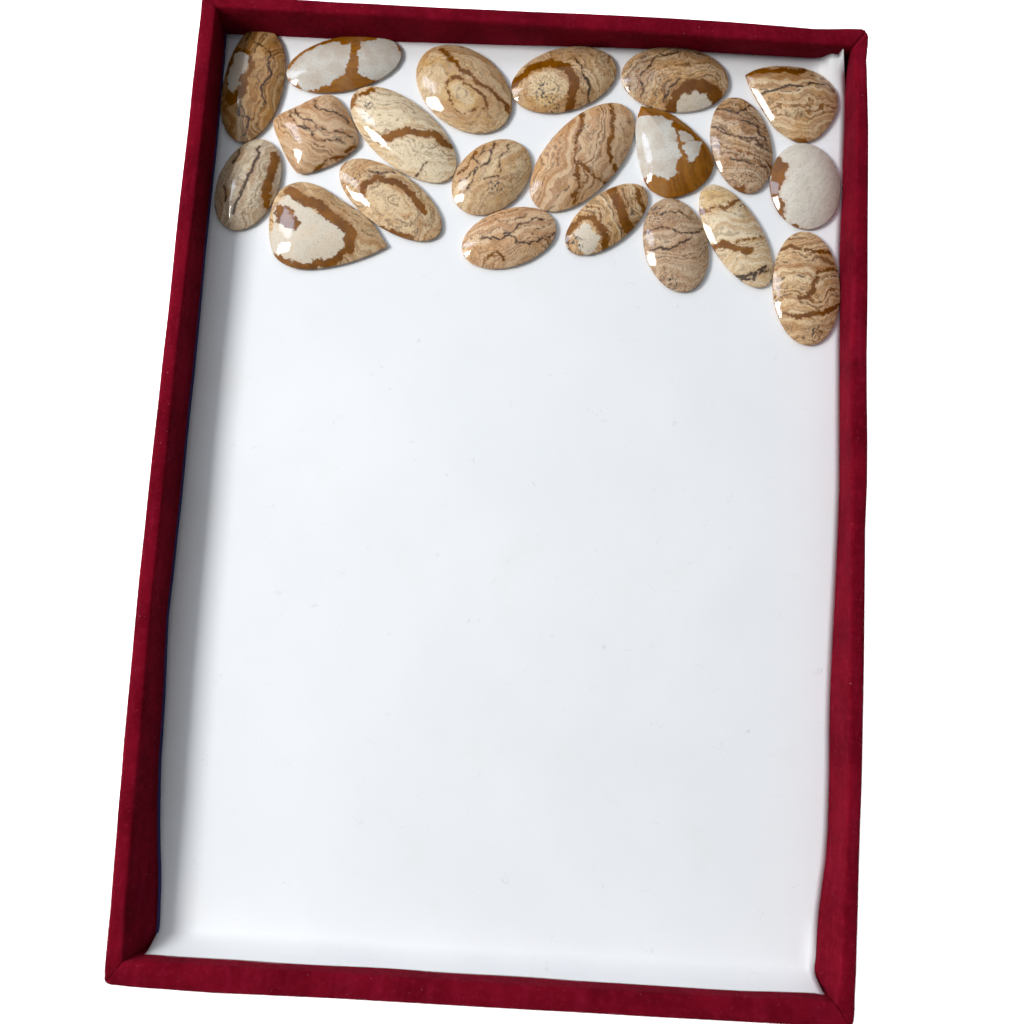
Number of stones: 21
